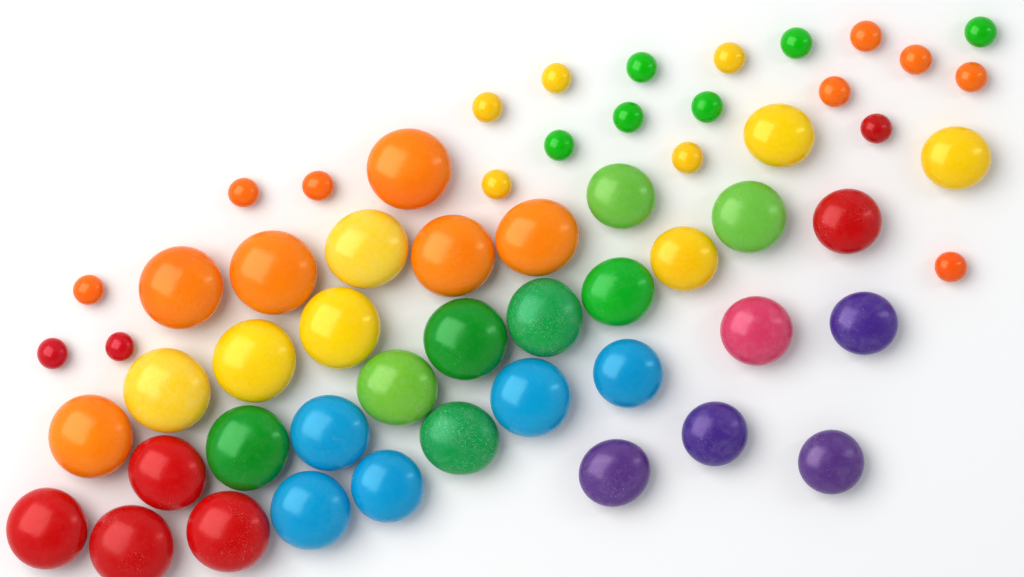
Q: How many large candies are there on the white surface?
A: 36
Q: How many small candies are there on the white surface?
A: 22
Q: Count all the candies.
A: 58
